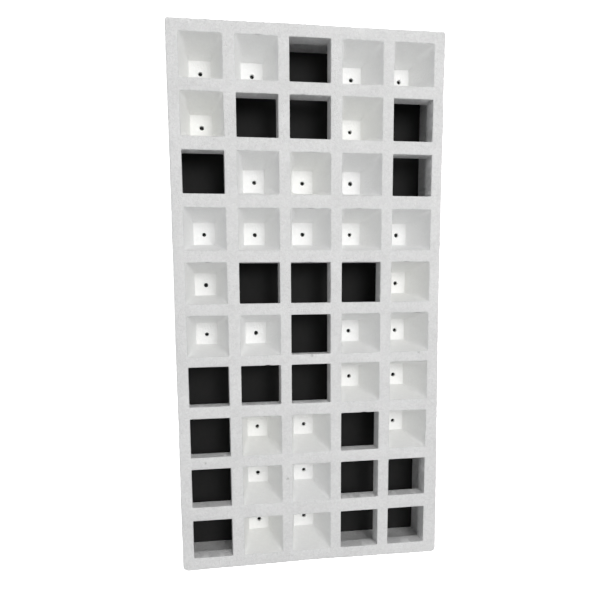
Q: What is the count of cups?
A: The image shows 29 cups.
